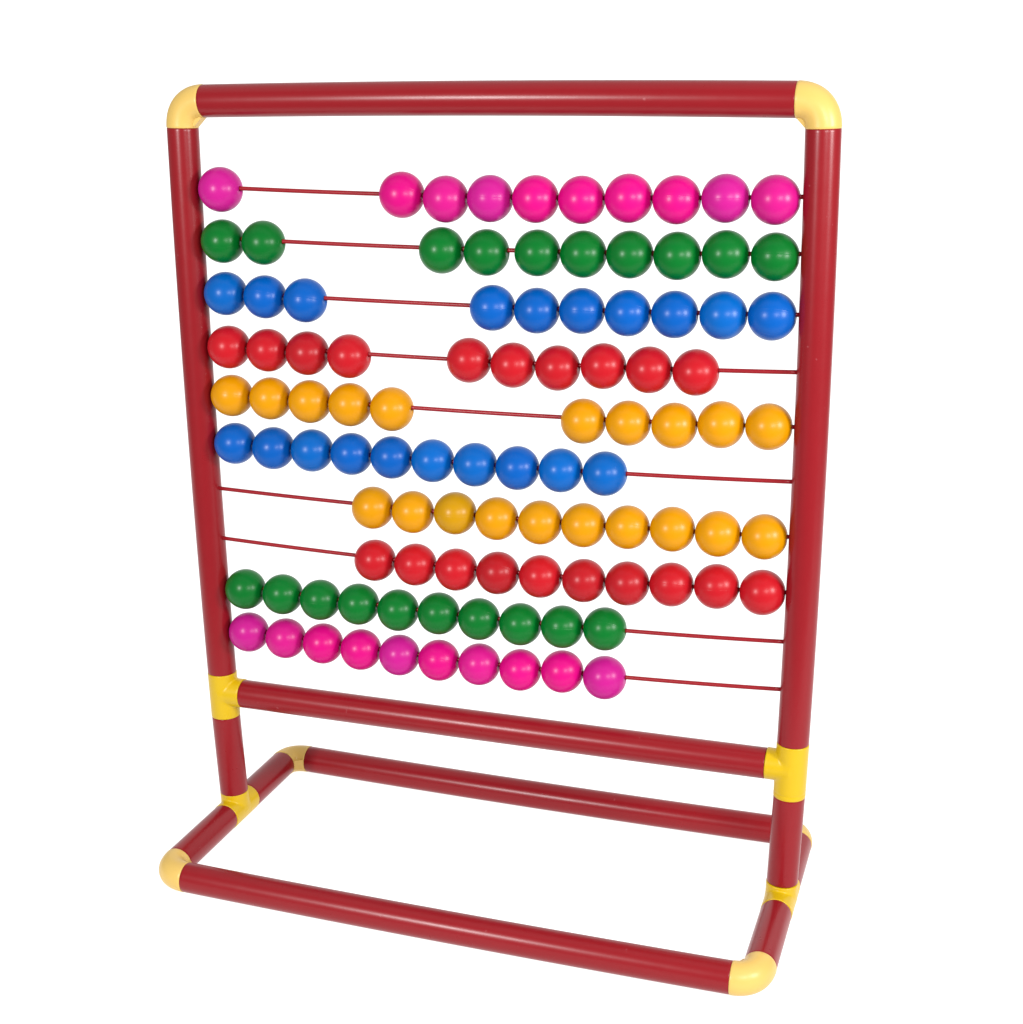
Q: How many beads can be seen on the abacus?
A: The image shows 100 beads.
